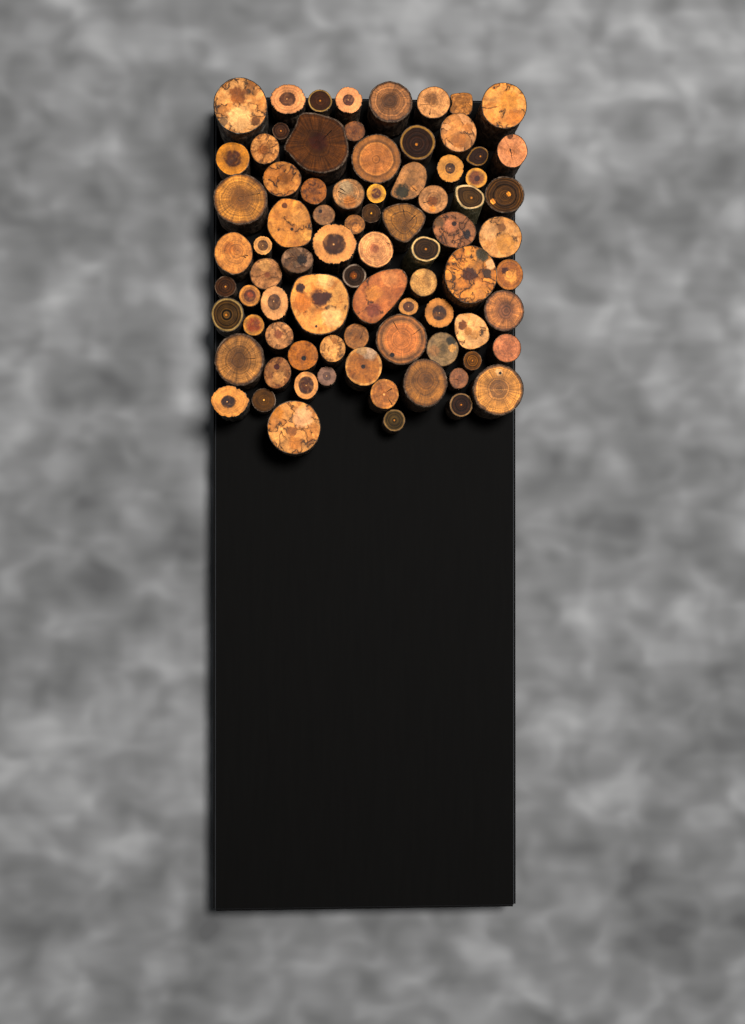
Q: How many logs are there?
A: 80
